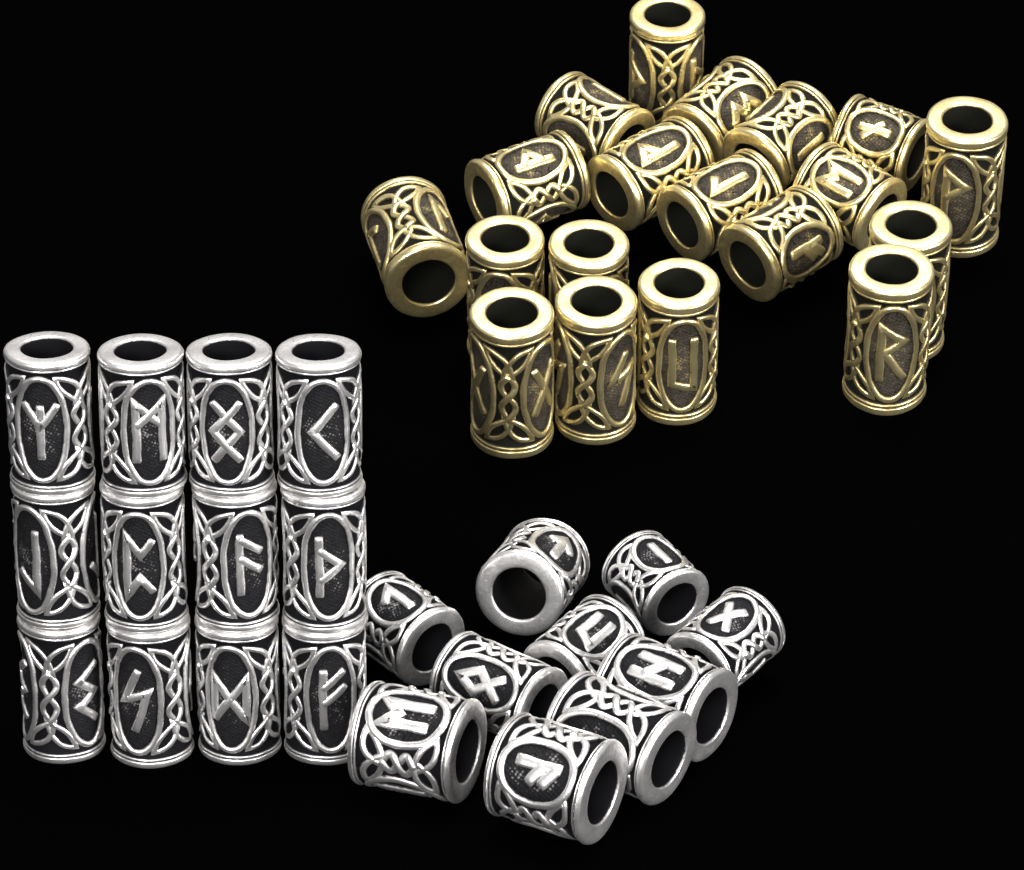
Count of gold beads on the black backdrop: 19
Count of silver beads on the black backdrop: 22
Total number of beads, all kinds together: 41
